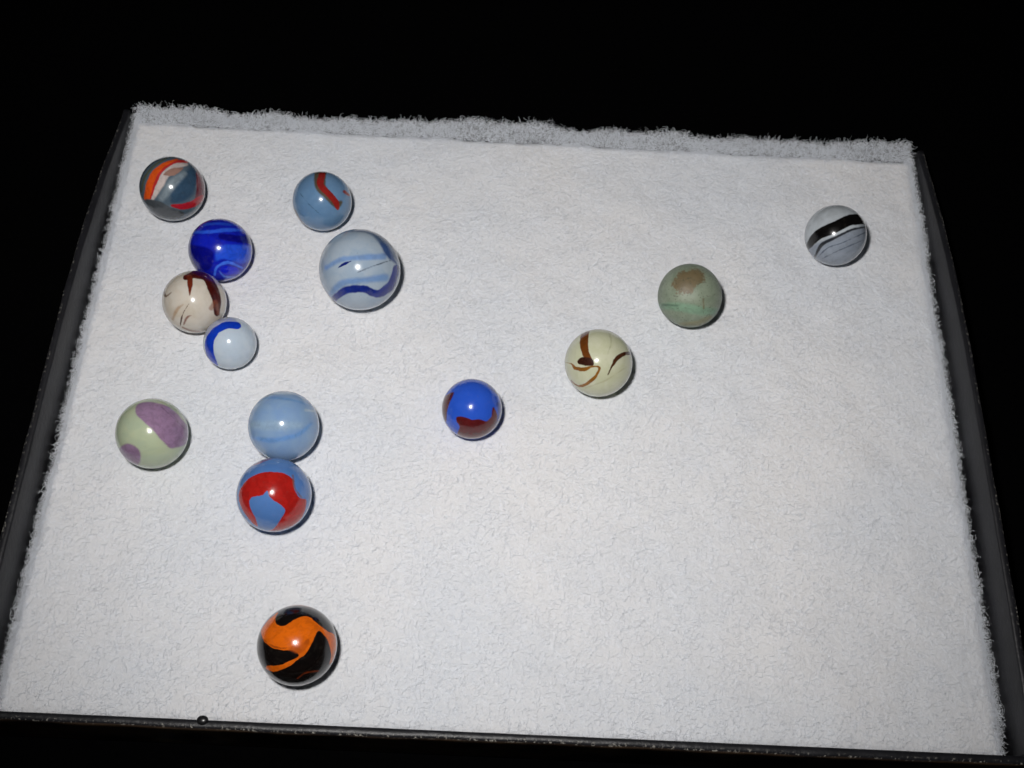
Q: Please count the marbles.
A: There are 14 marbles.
